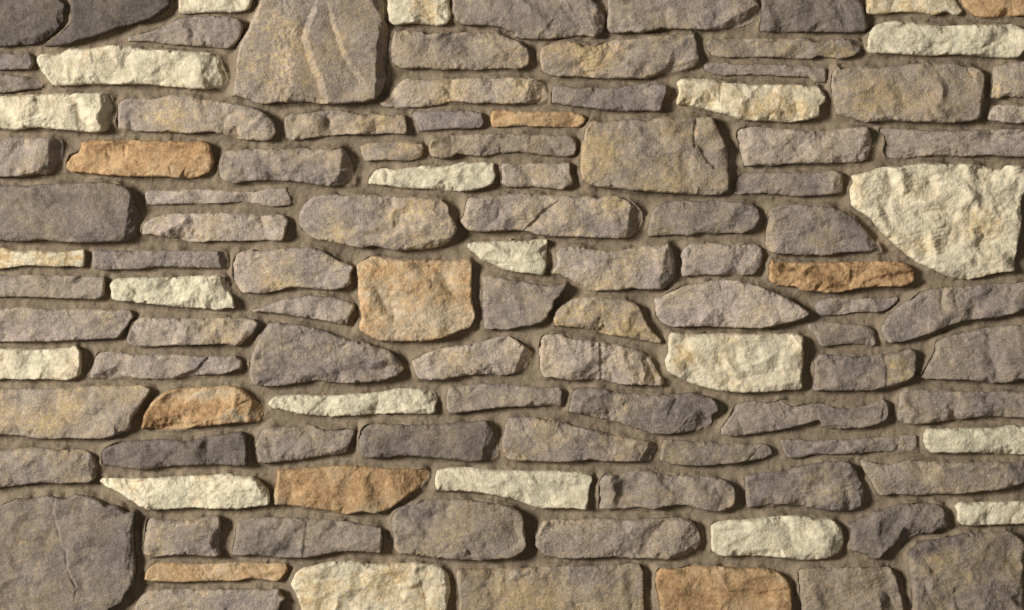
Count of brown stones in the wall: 82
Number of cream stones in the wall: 21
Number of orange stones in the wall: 9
